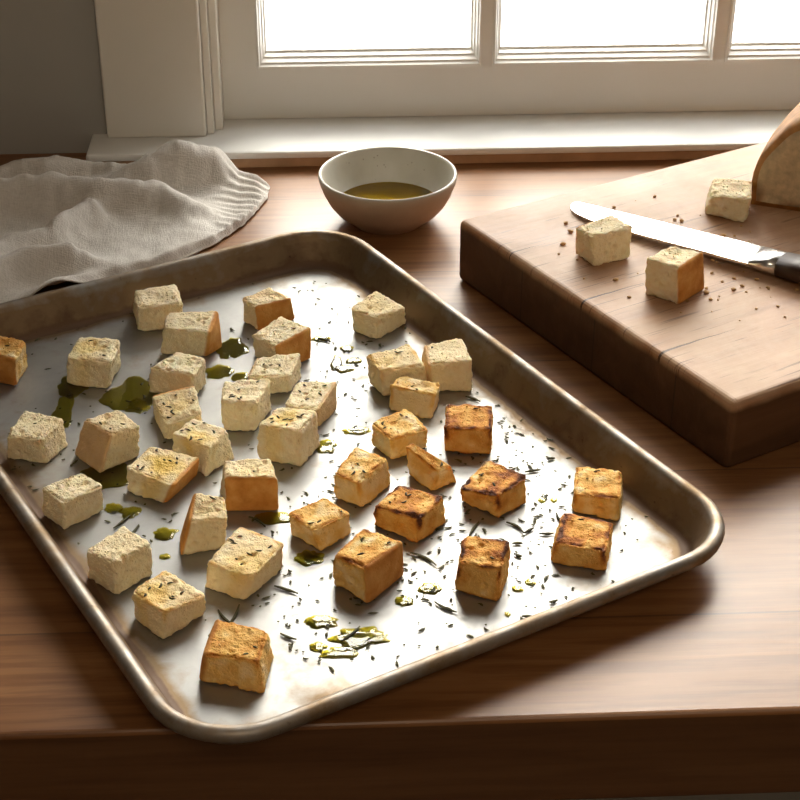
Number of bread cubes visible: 41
